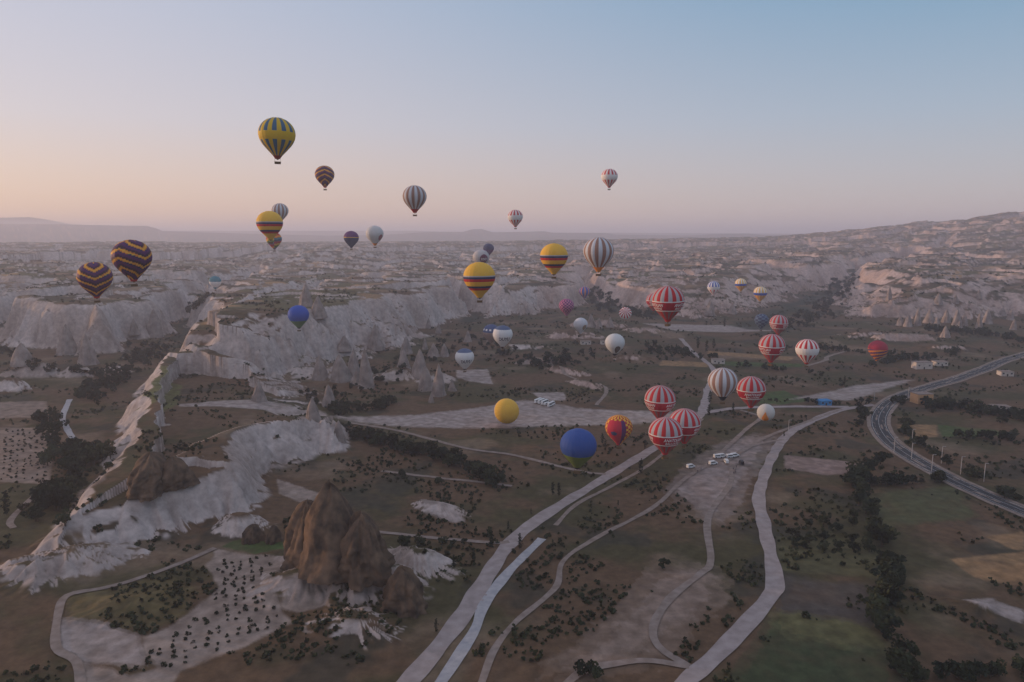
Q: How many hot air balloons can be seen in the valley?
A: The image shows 46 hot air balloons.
